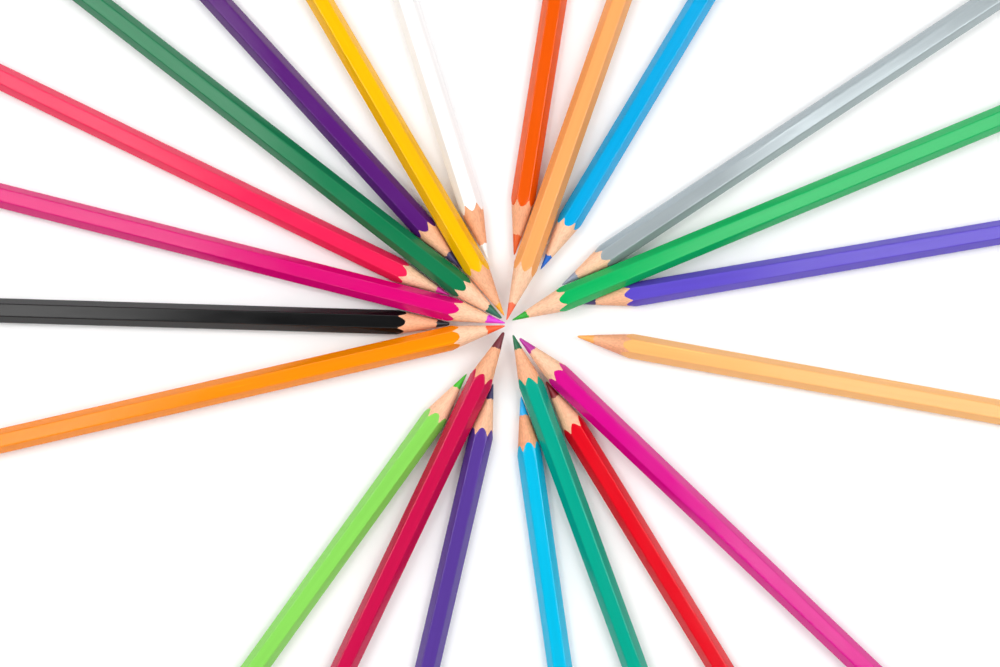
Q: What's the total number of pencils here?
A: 22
